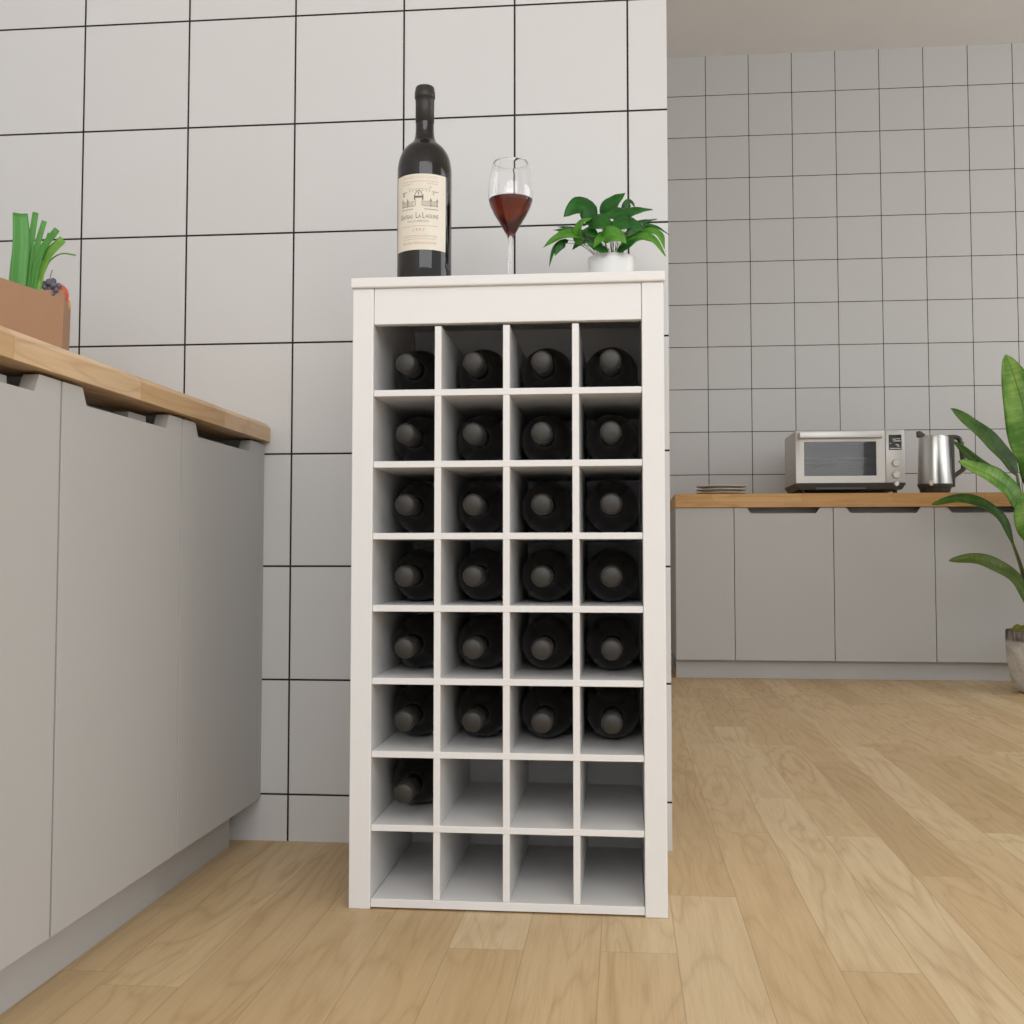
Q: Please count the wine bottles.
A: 26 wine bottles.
